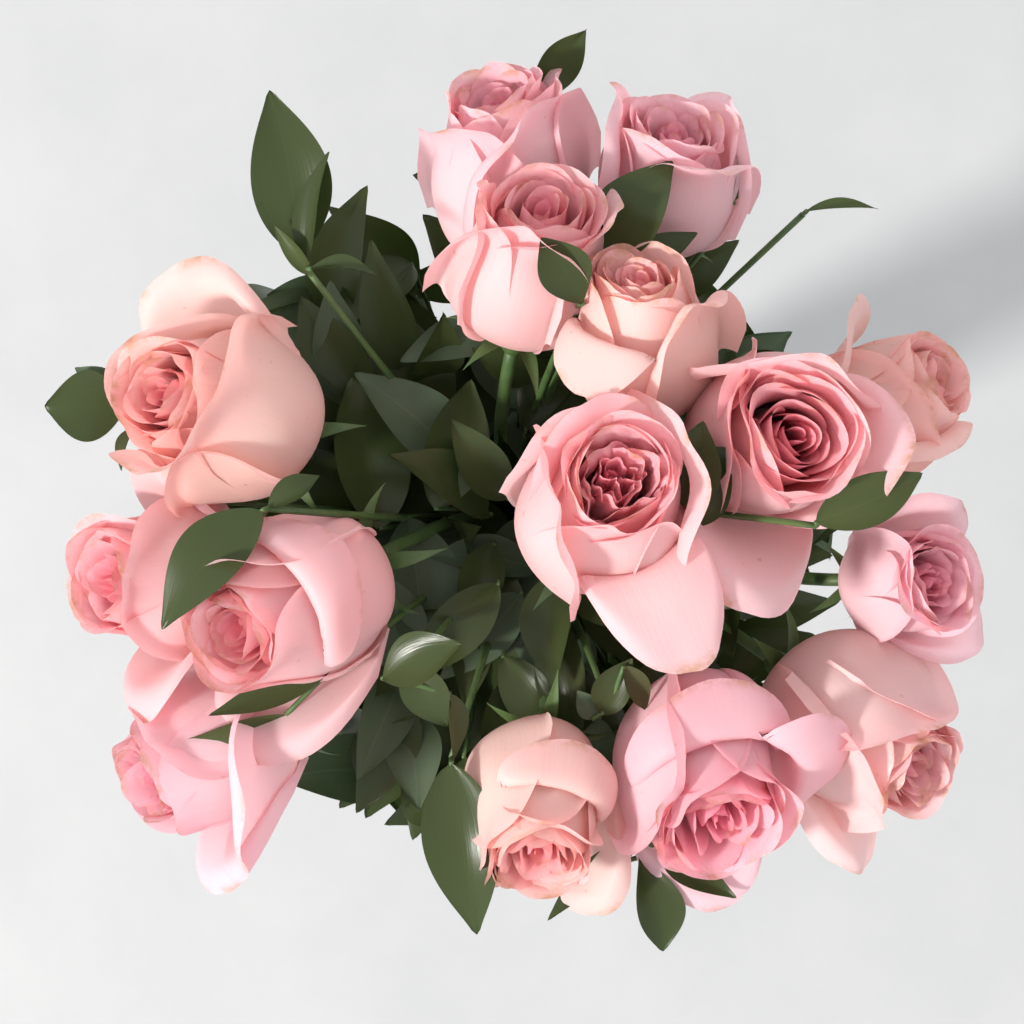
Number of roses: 15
